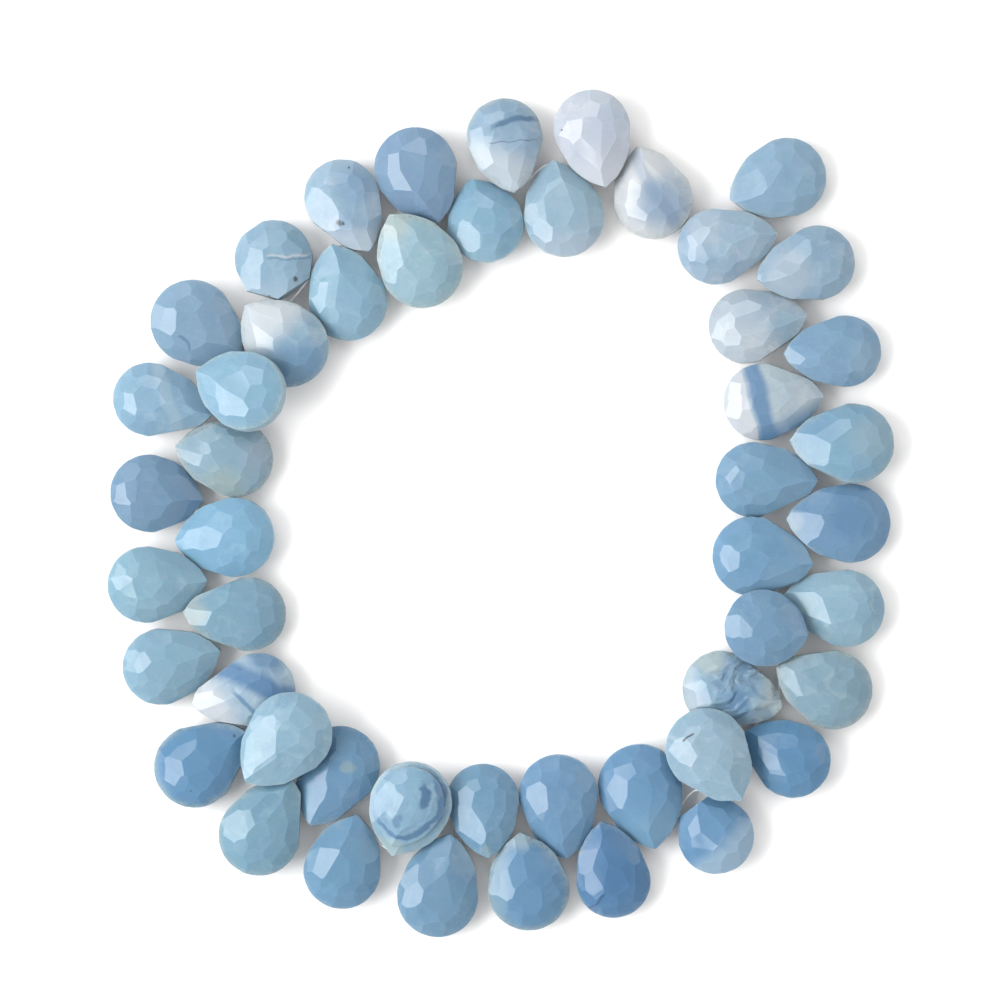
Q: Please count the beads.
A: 50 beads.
